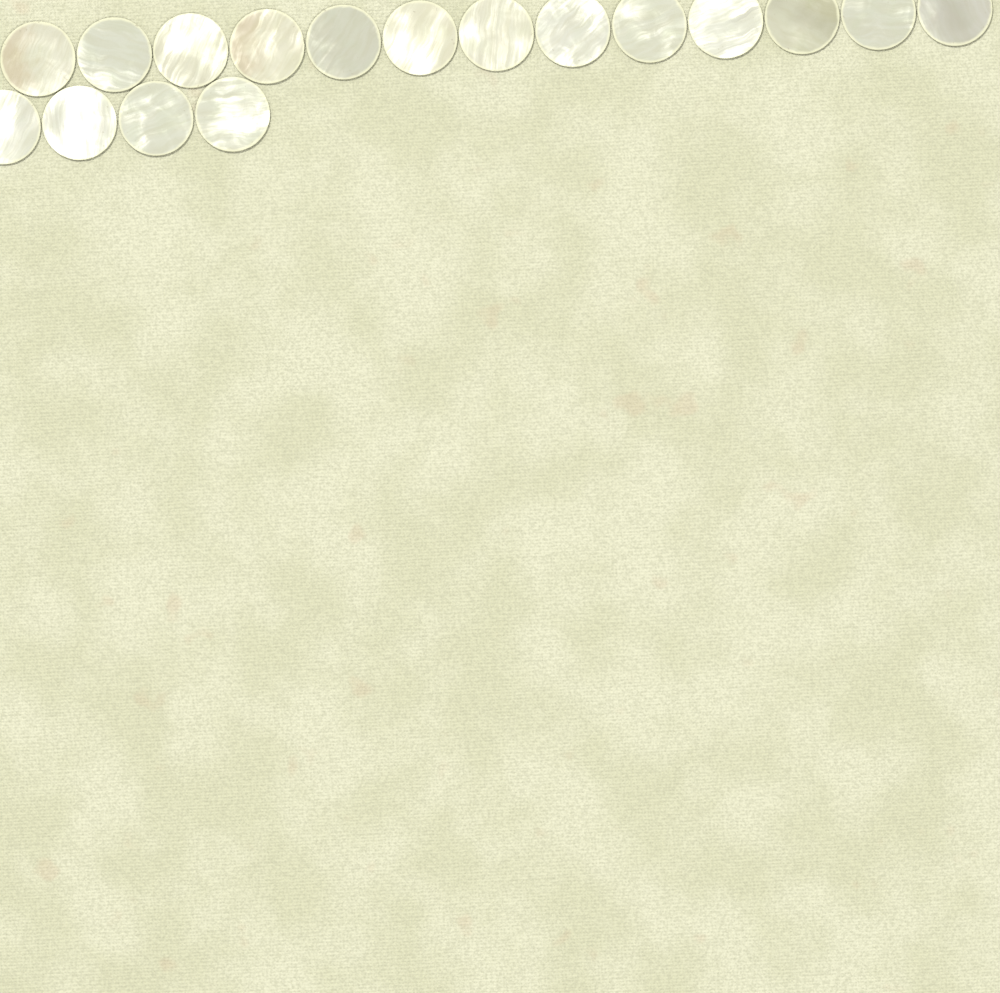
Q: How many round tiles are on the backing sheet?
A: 17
